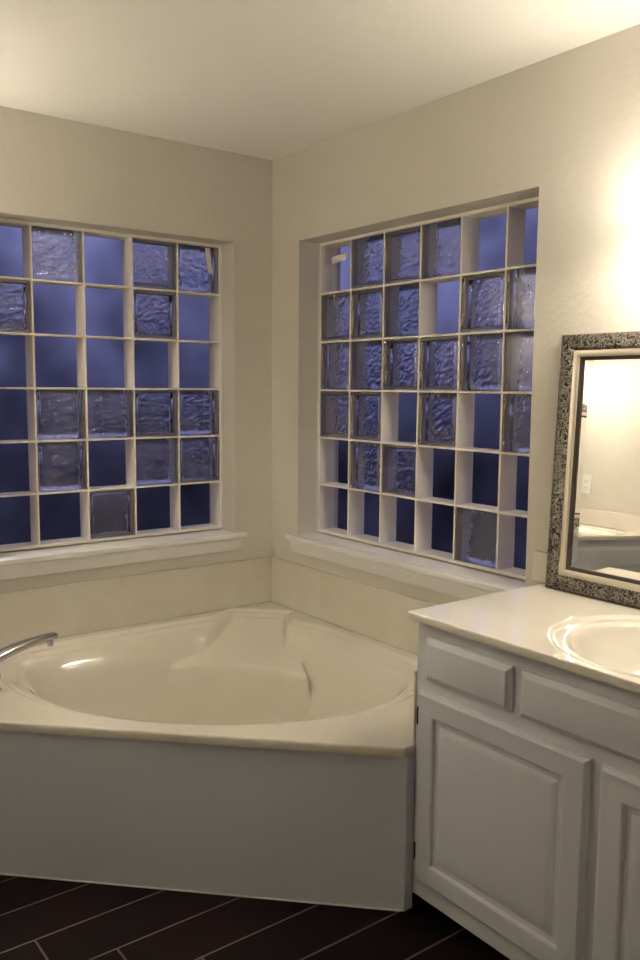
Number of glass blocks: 34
